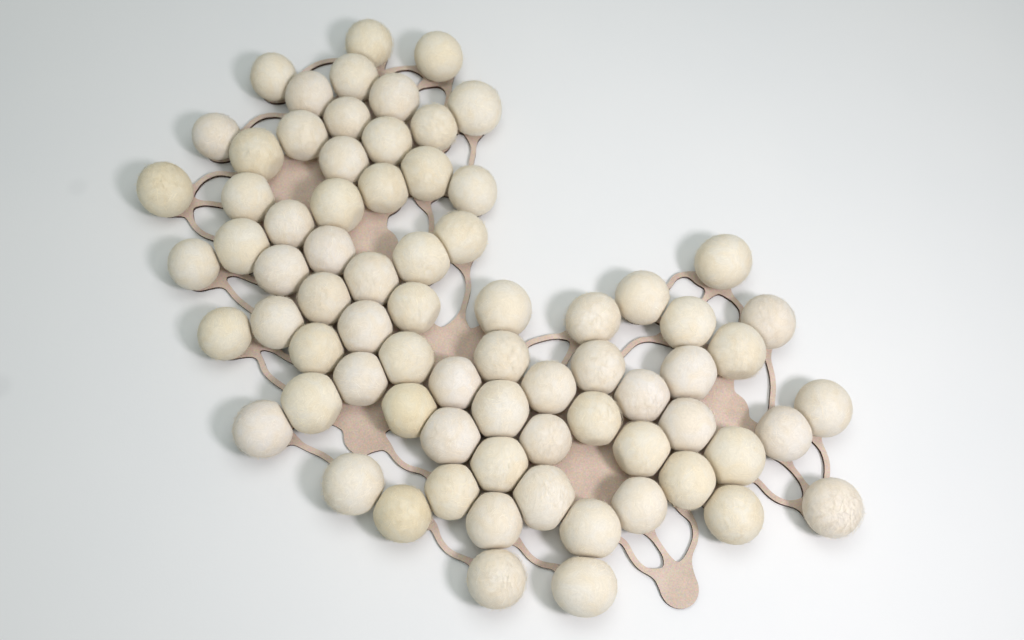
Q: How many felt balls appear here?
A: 74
